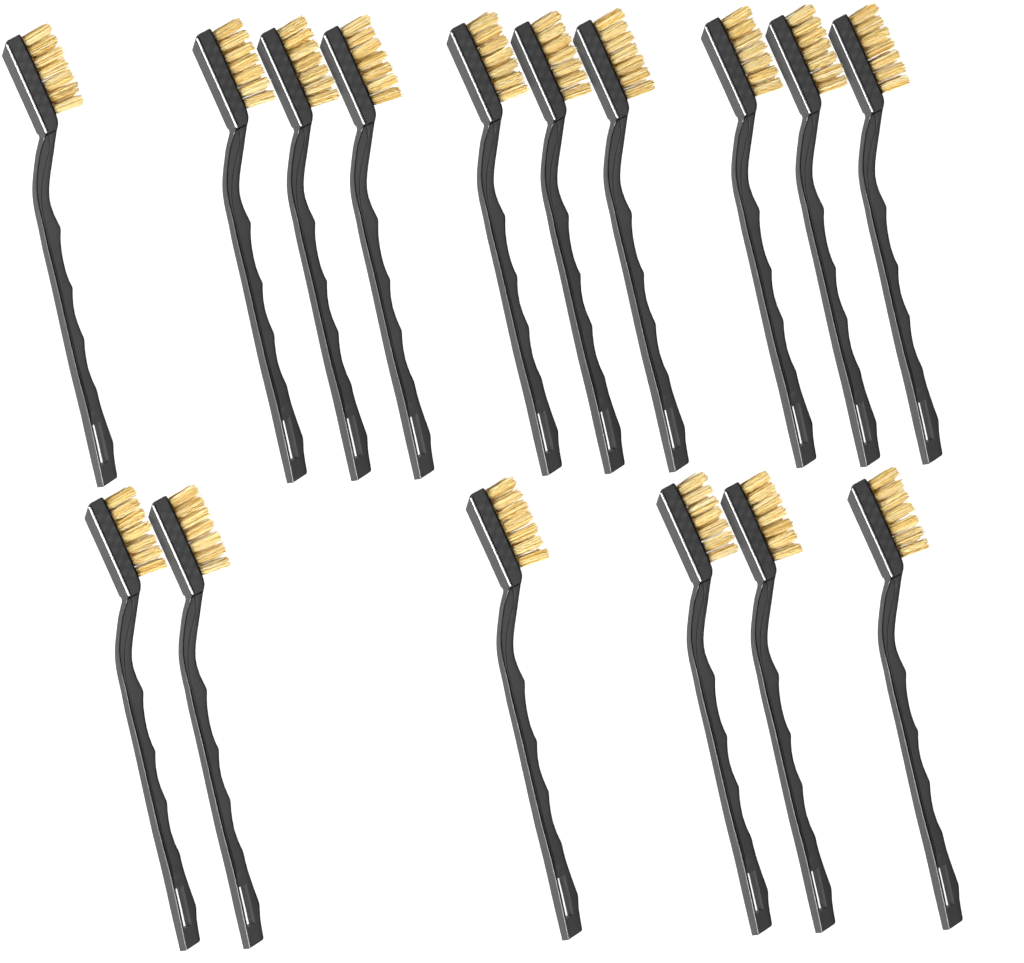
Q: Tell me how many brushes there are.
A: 16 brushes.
